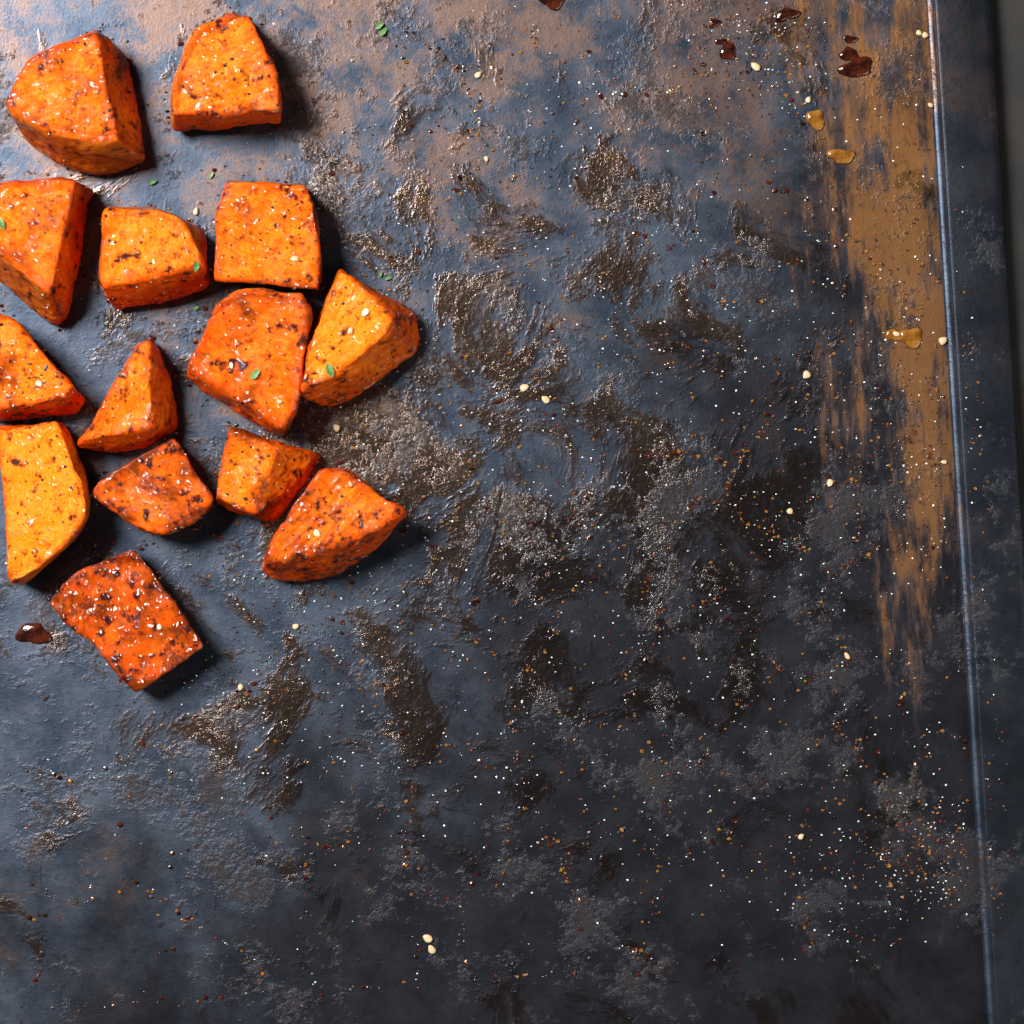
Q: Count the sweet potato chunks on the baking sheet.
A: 14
